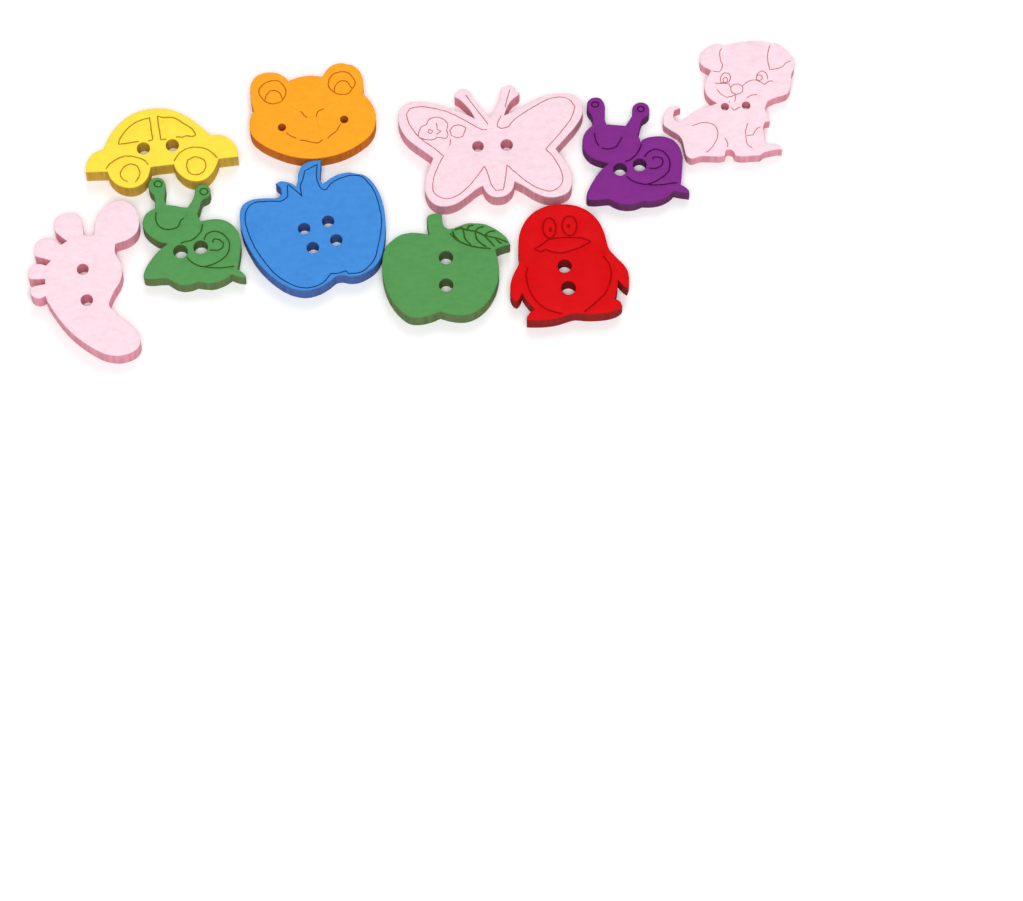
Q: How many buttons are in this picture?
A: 10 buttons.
